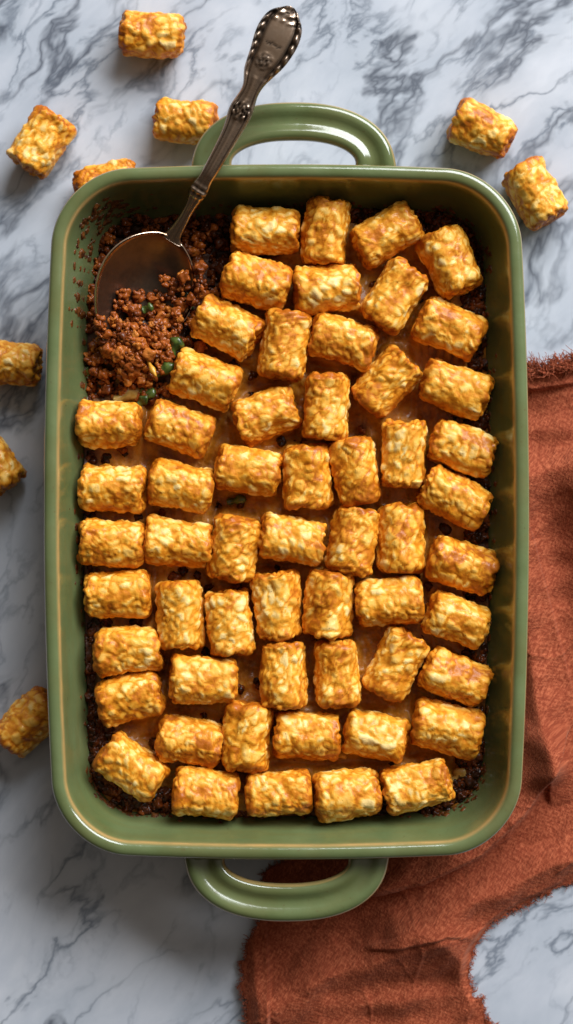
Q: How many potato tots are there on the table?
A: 66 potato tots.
